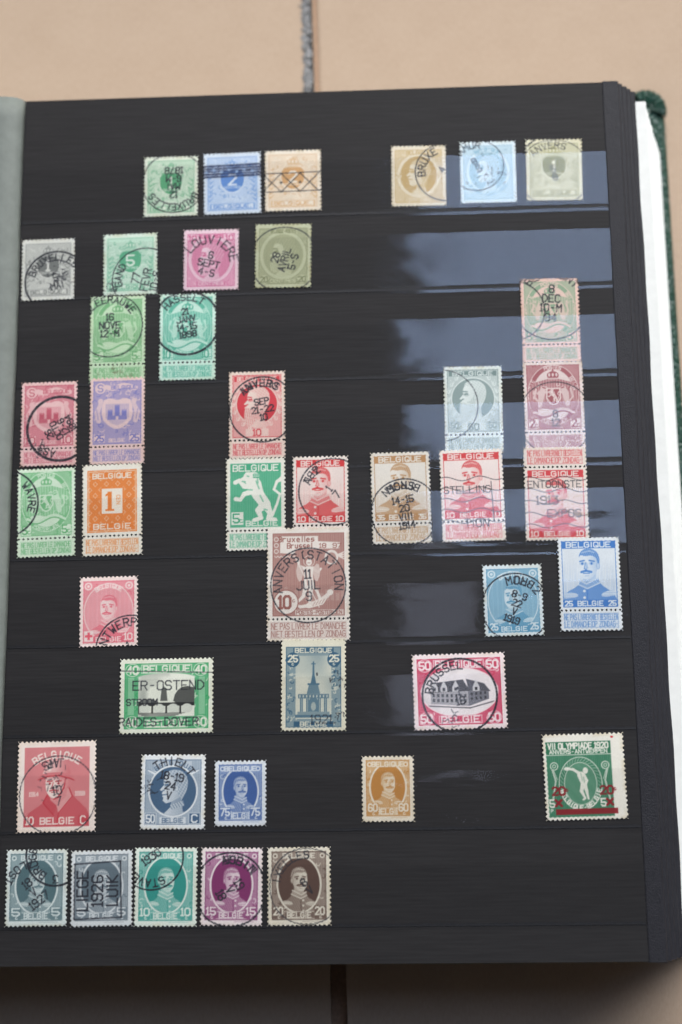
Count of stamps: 42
